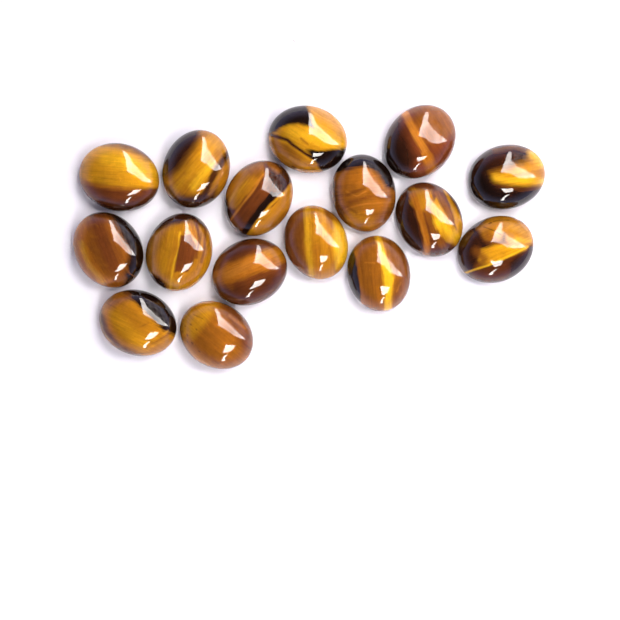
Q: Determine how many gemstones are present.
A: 16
